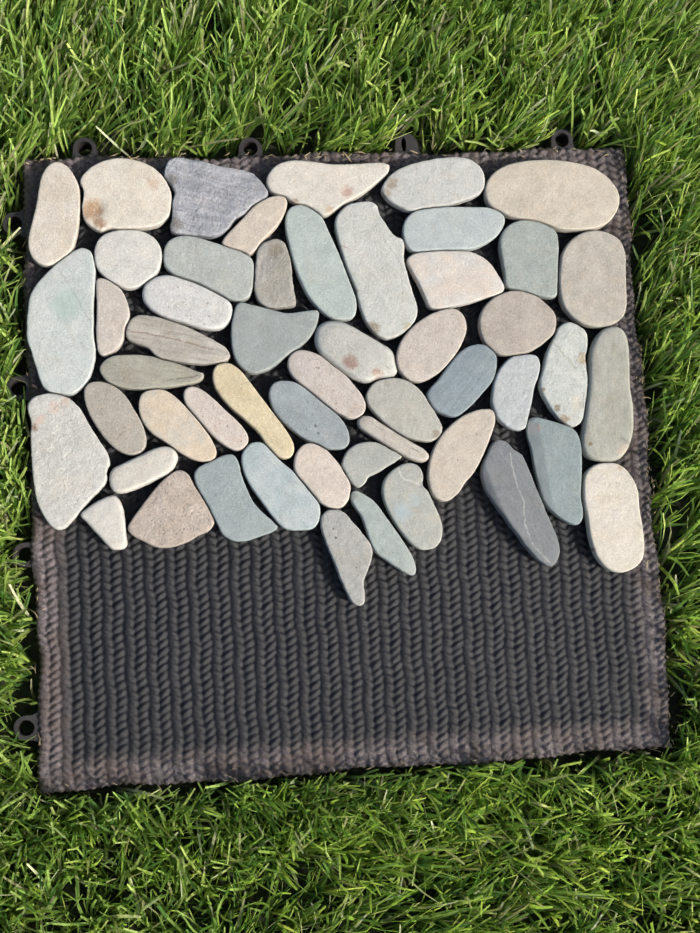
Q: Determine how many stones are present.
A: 52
